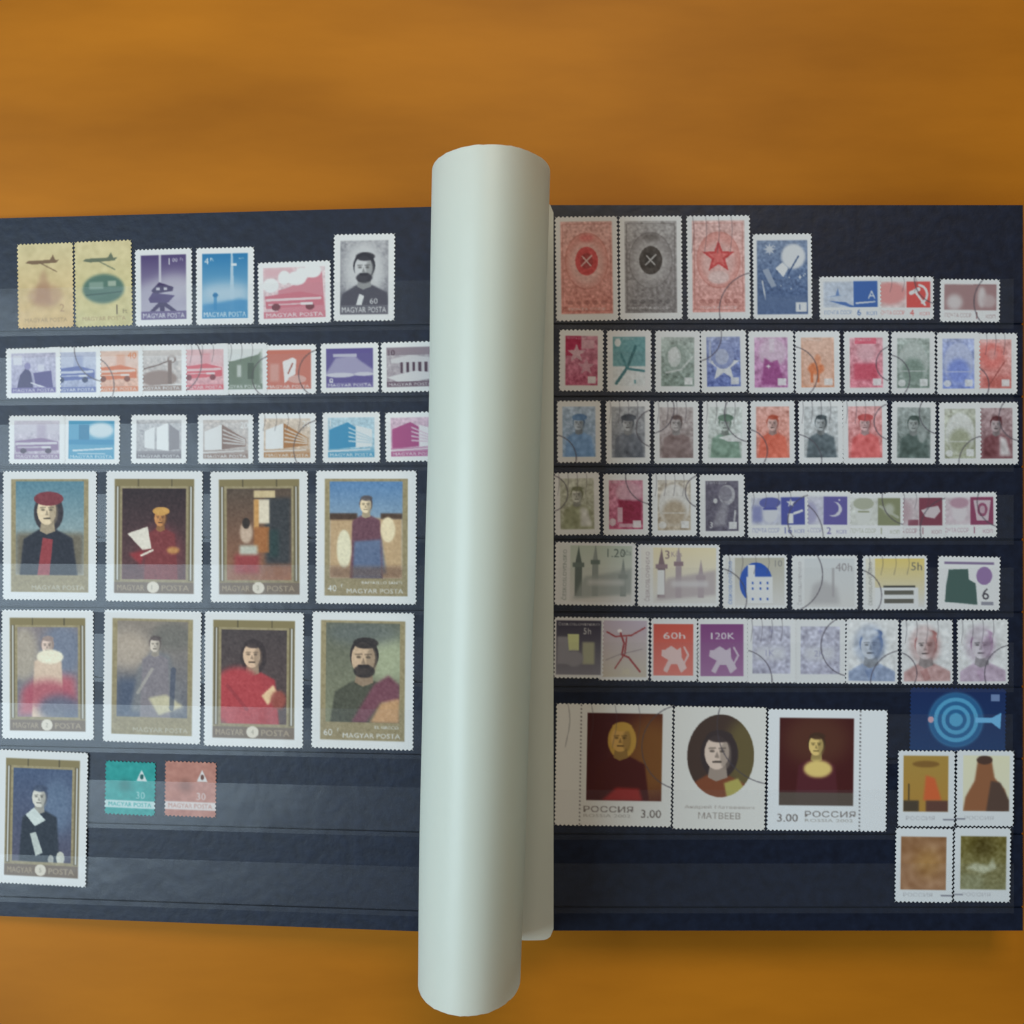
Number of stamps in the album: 92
